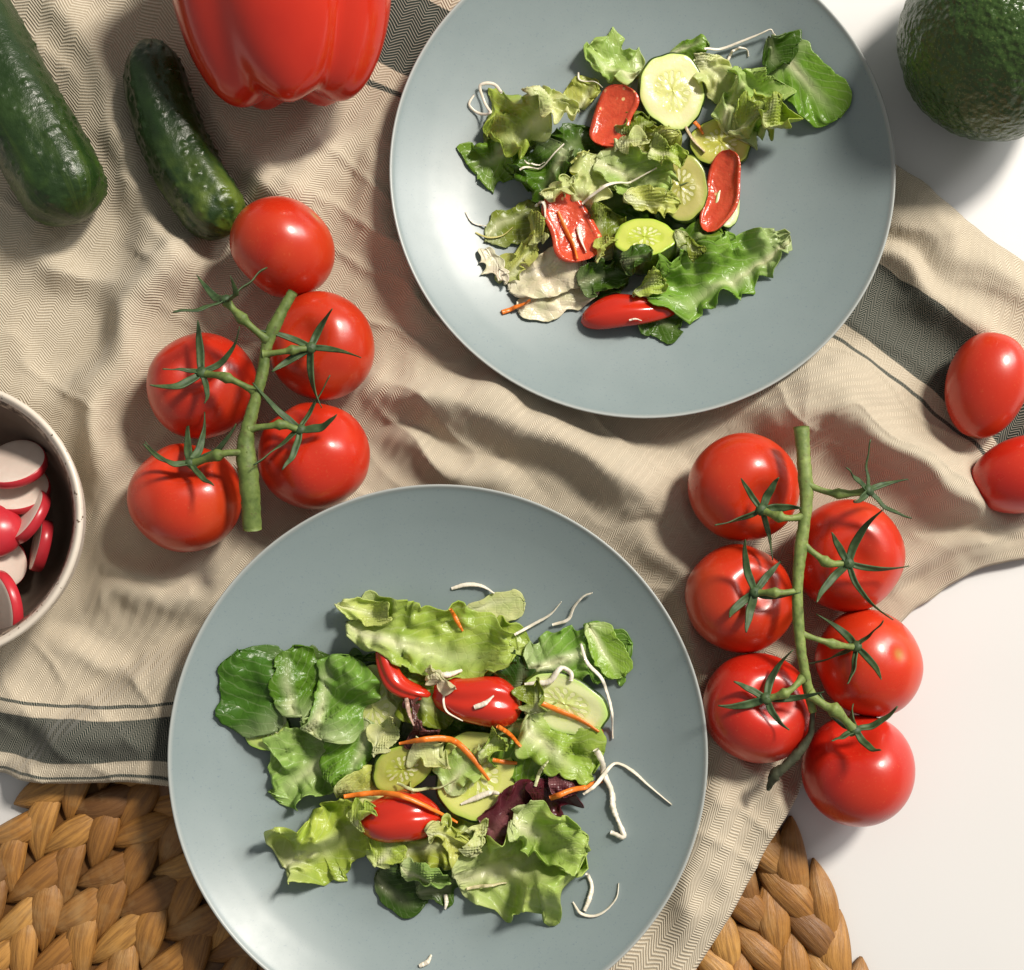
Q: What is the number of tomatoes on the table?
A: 13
